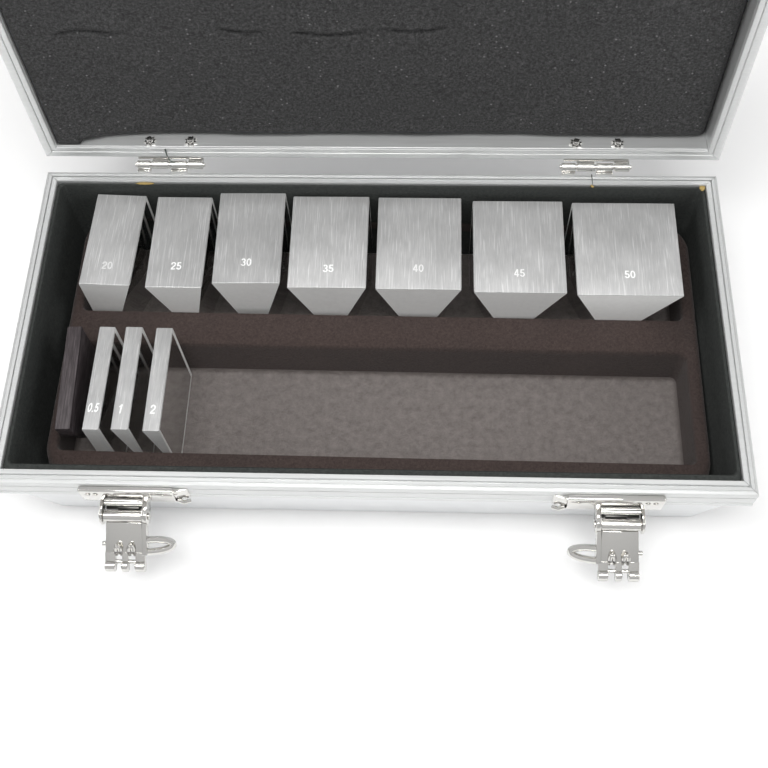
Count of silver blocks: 10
